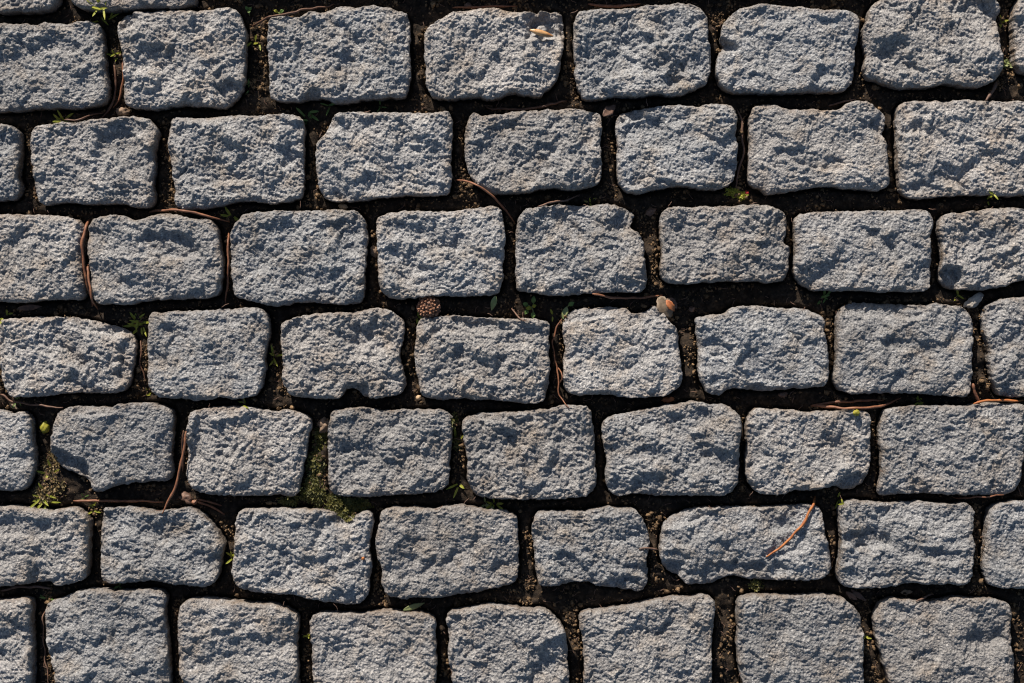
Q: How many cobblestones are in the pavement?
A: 58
